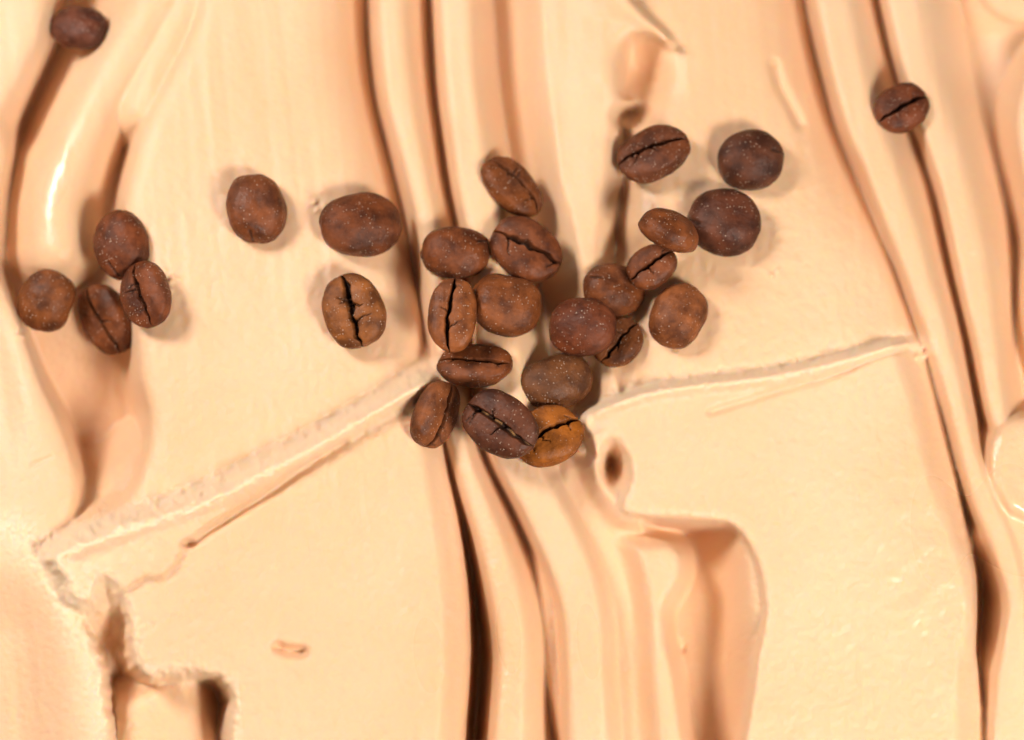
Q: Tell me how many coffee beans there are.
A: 28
